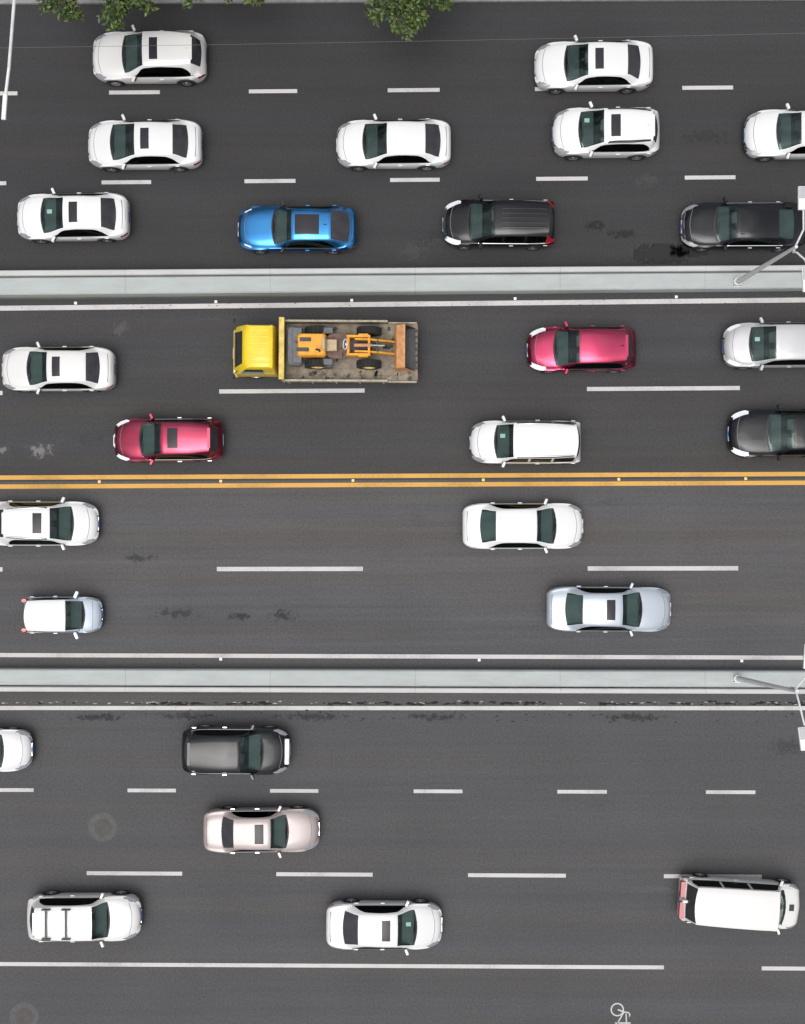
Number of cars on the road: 26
